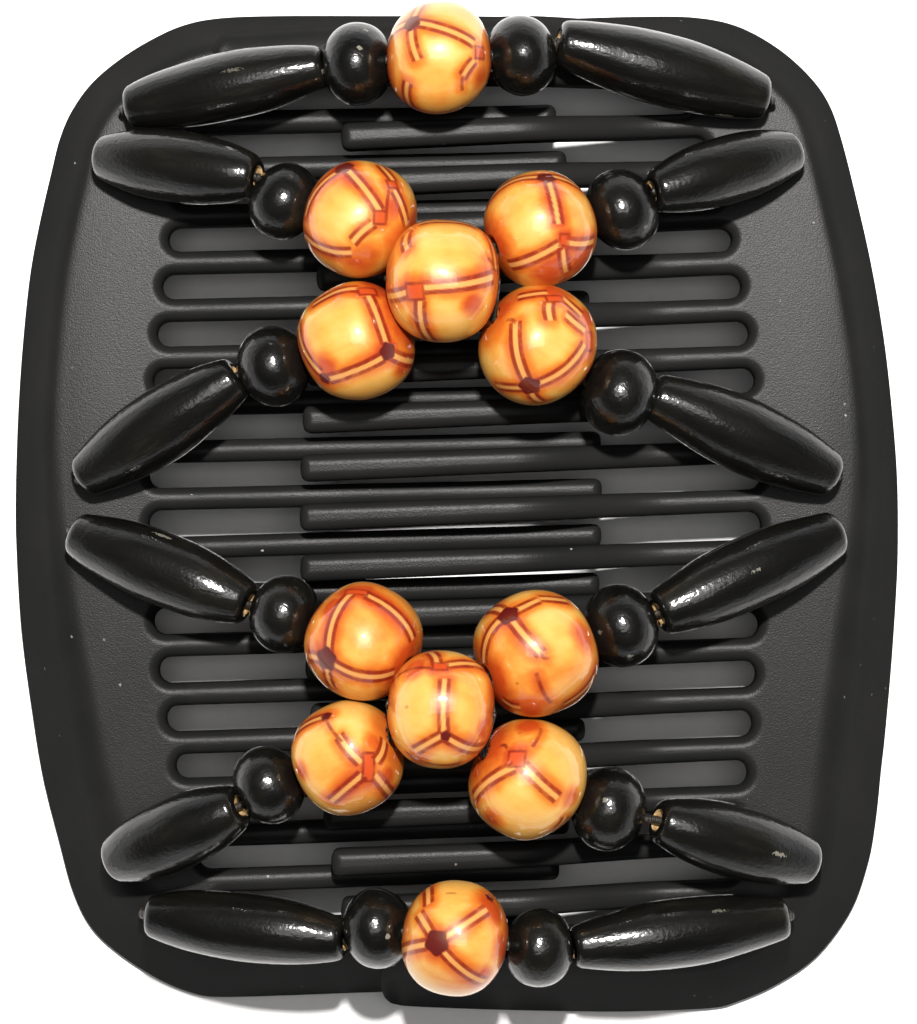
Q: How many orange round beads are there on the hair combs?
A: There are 12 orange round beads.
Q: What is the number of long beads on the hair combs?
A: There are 12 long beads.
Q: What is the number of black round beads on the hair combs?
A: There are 12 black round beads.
